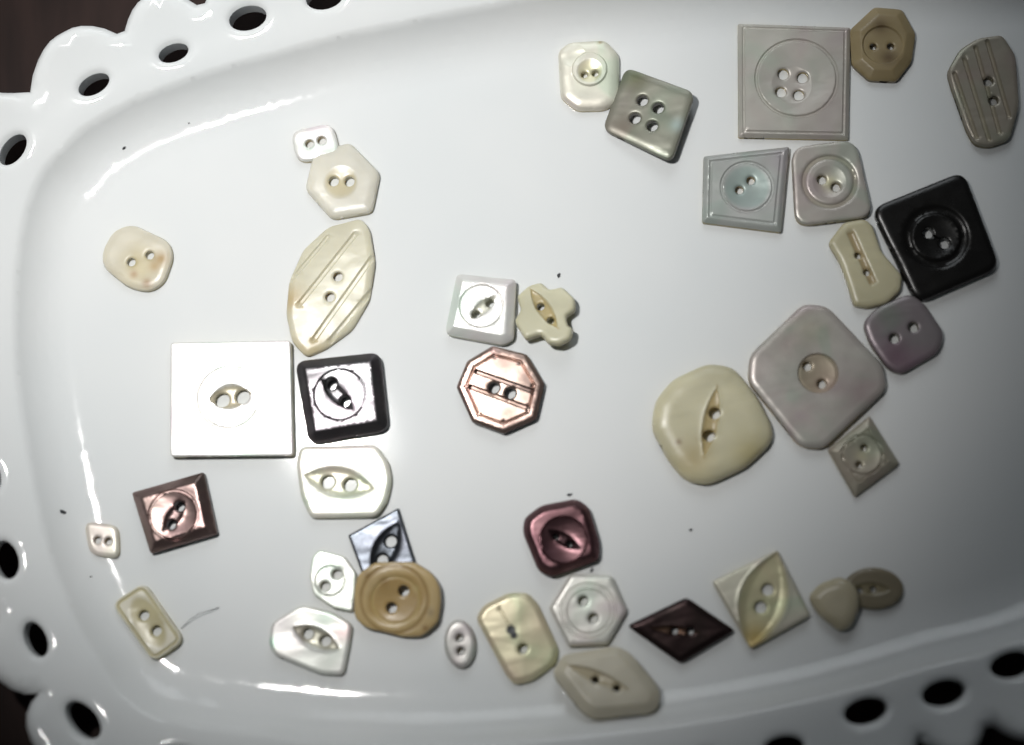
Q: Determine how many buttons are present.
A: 39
